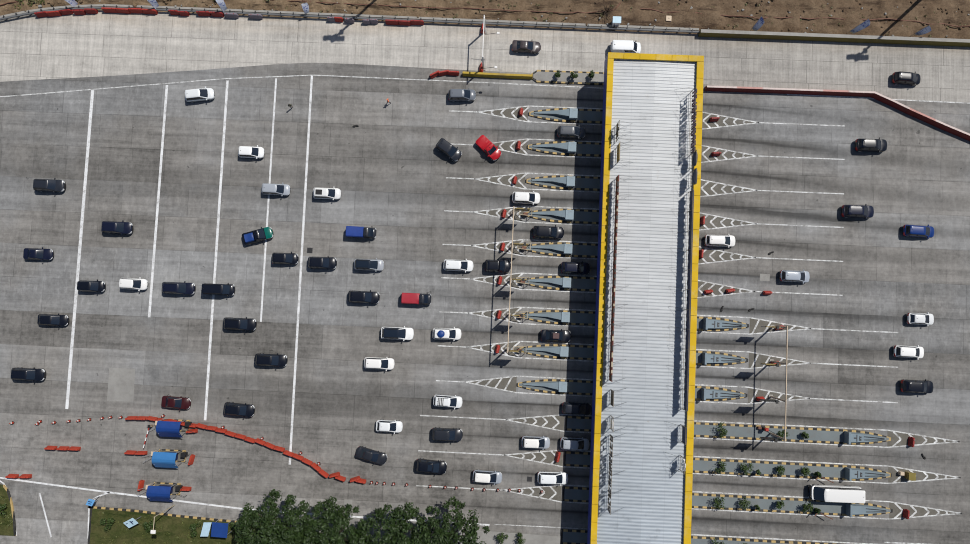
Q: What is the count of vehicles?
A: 59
